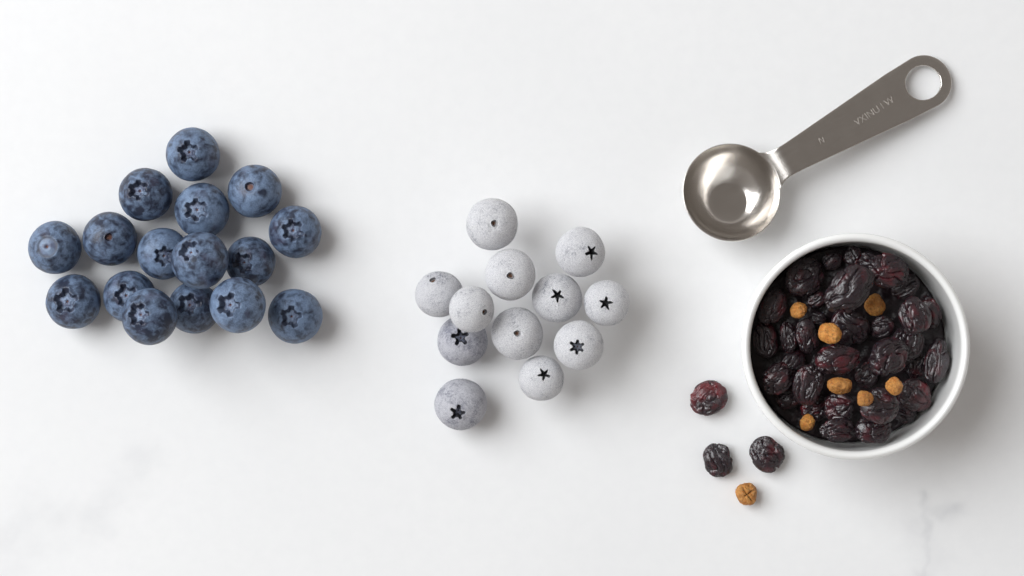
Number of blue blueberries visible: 16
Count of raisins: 37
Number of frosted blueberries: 12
